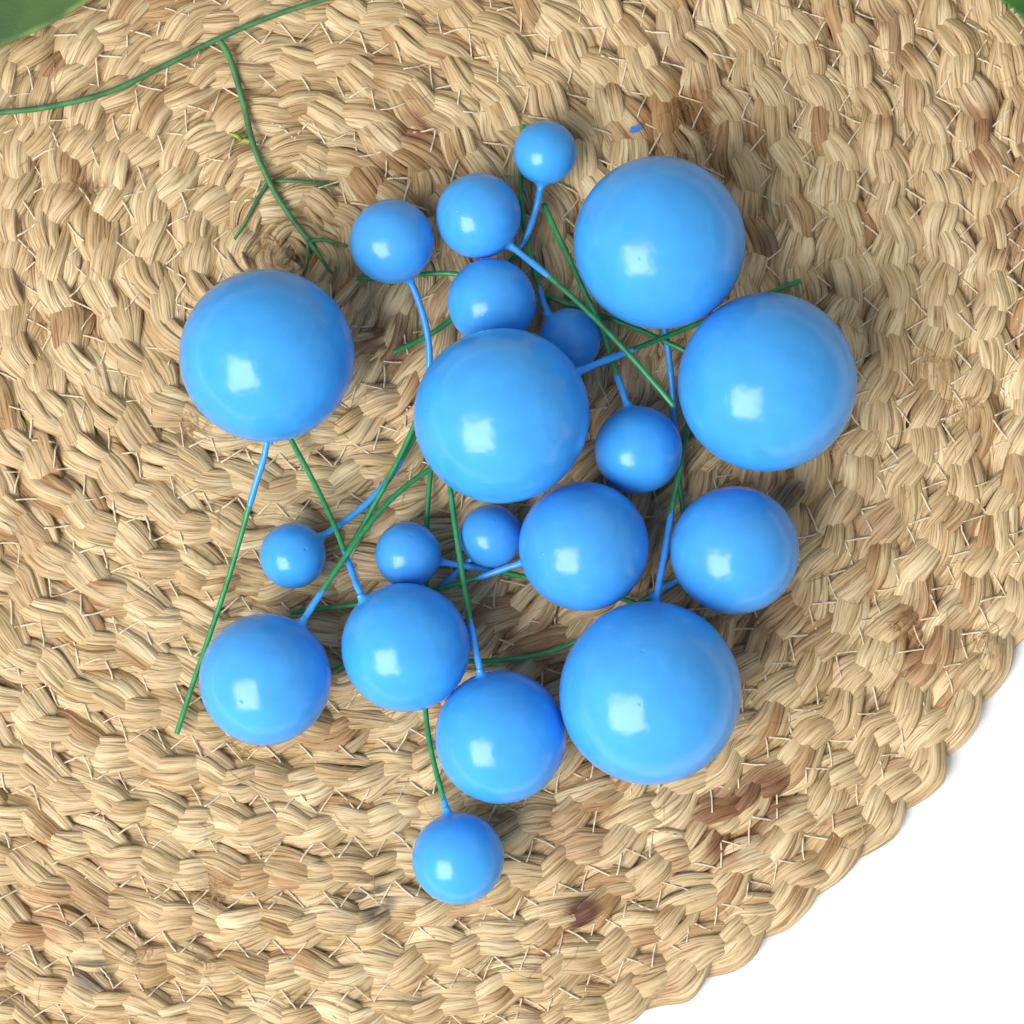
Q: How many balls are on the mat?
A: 20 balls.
